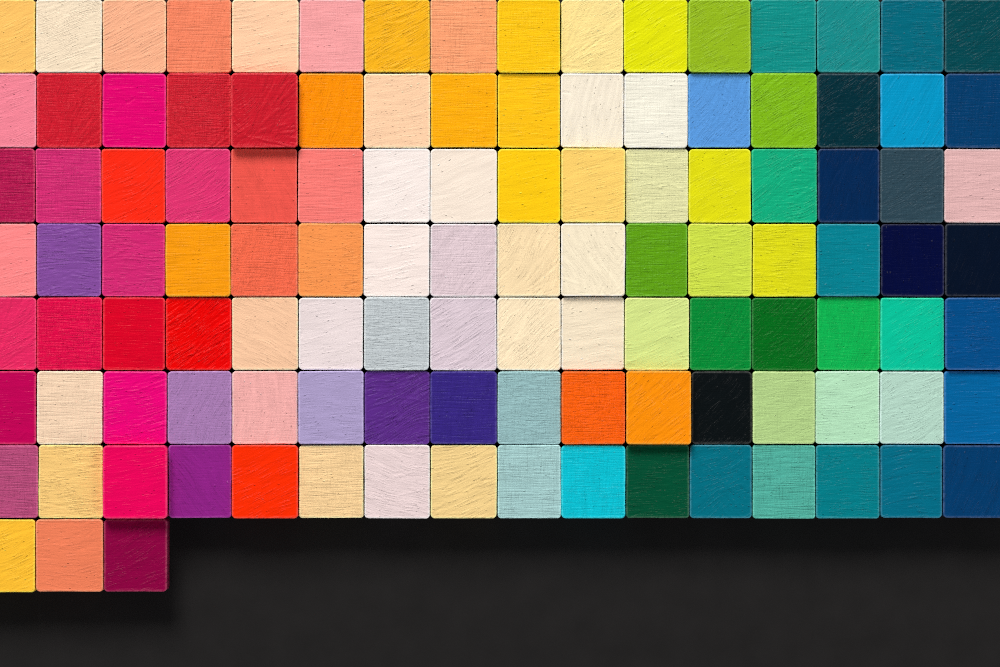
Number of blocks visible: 115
